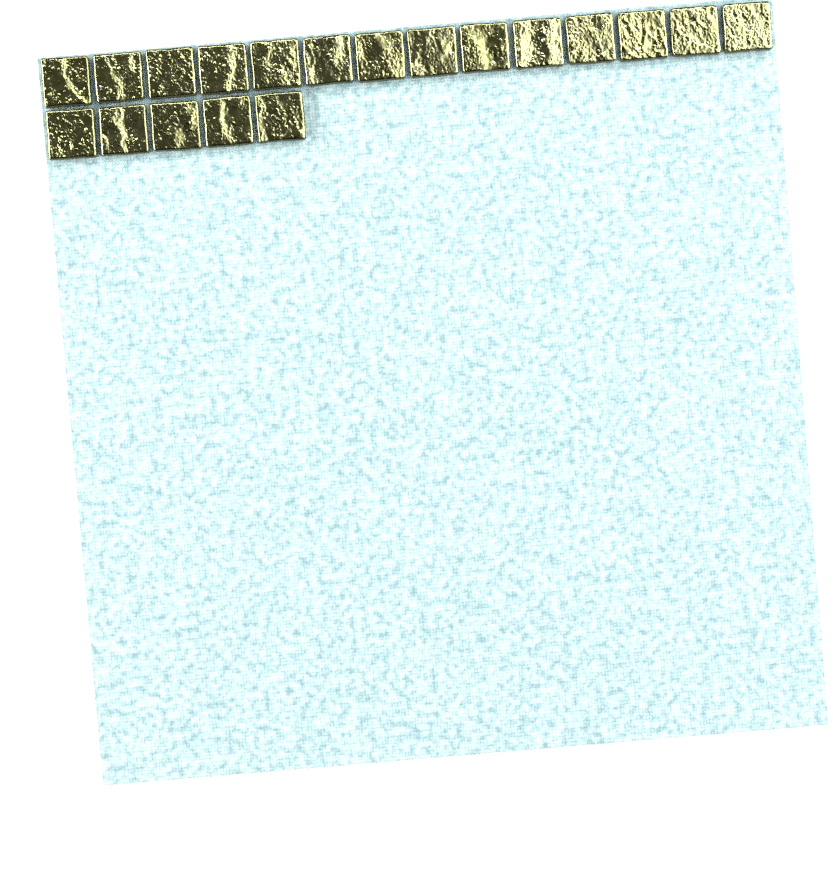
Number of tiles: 19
